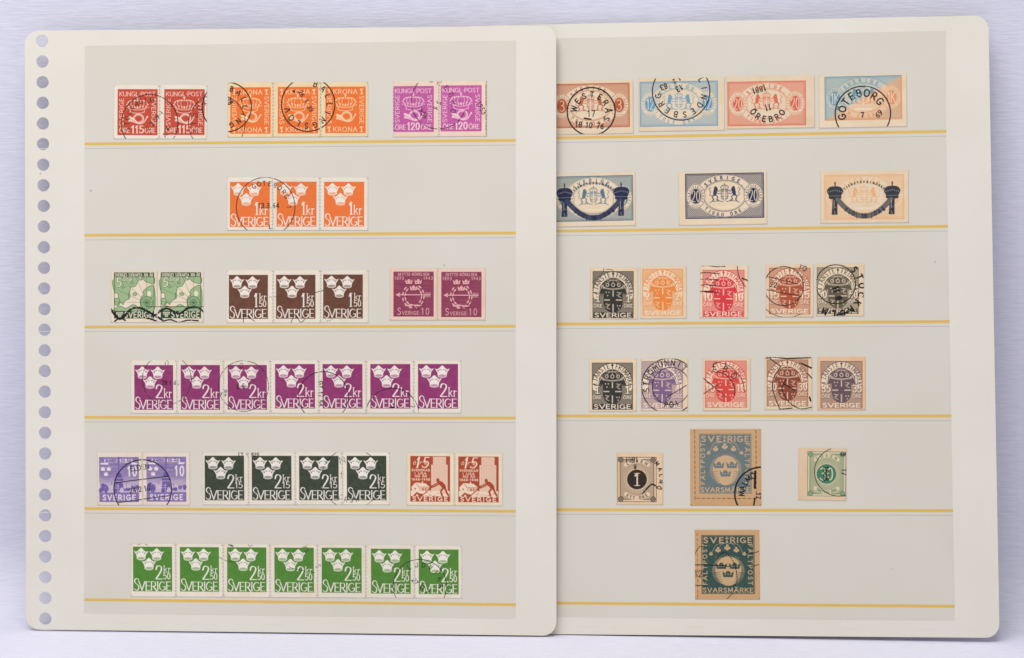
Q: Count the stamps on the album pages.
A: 60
